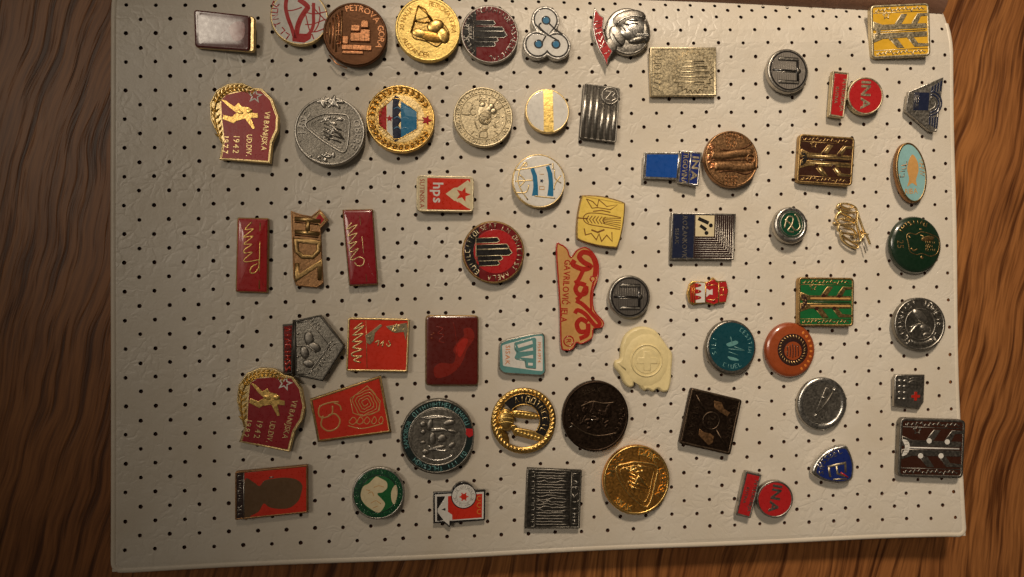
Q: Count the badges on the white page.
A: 61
